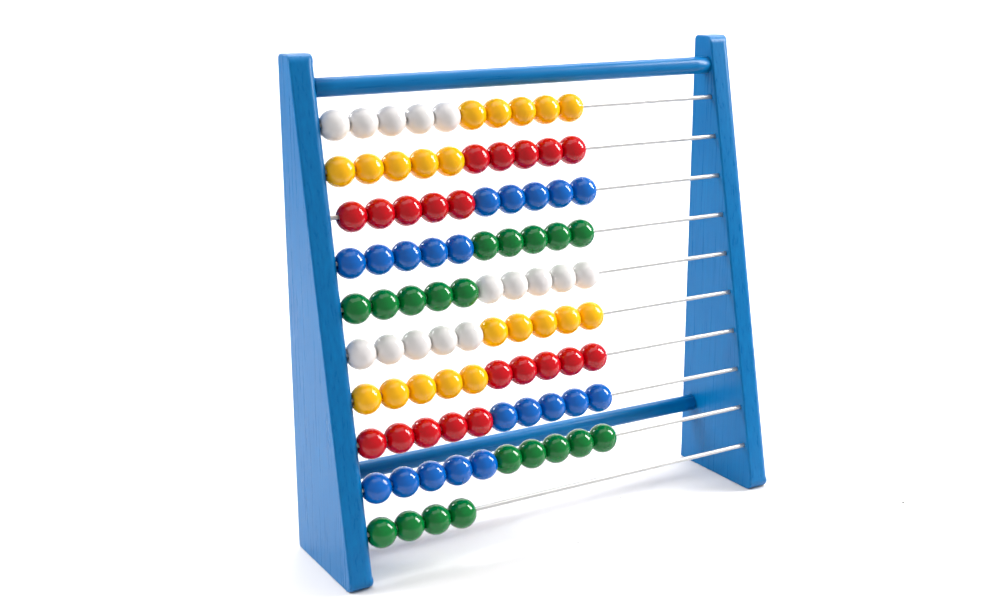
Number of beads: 94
